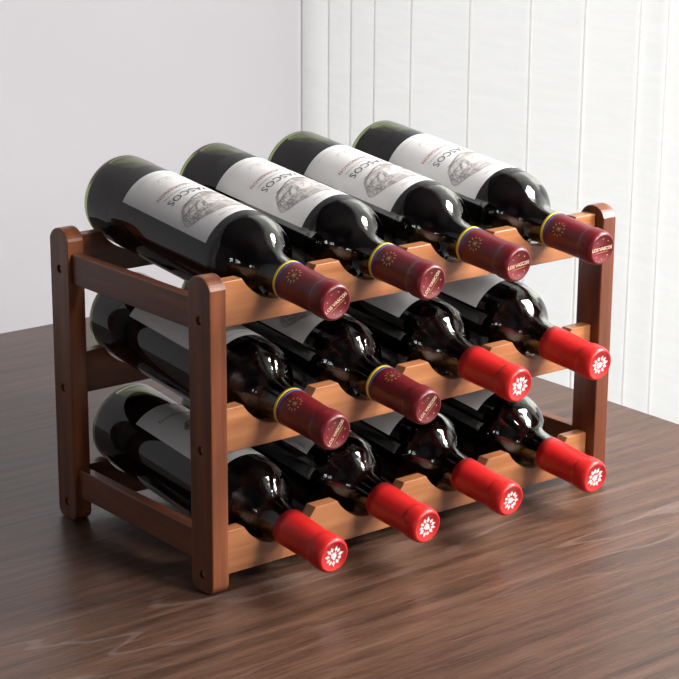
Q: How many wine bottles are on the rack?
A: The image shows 12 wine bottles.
